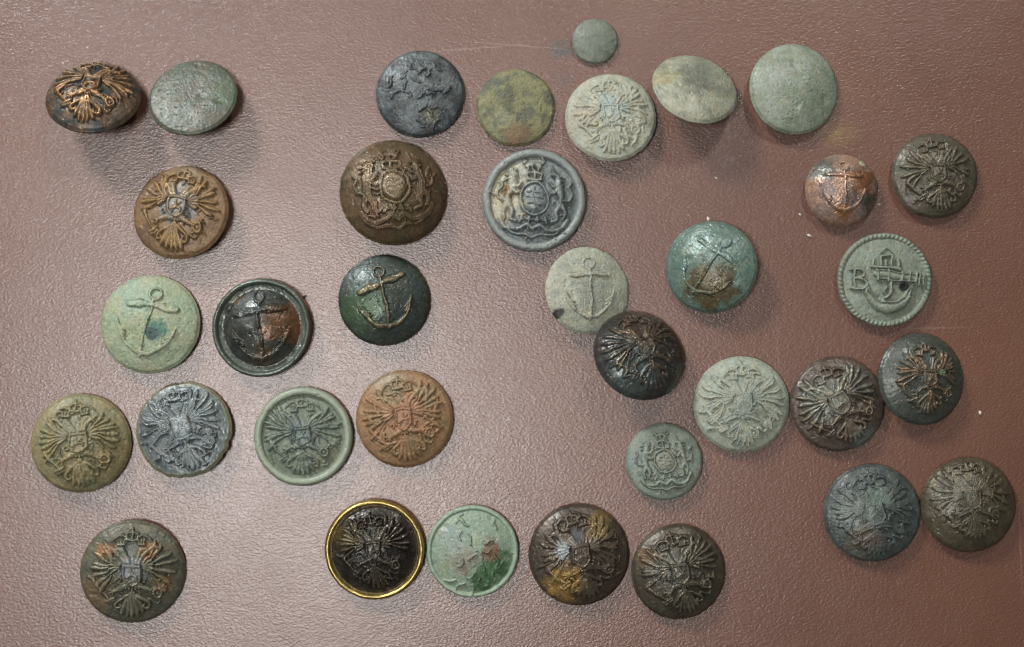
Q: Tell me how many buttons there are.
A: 35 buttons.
